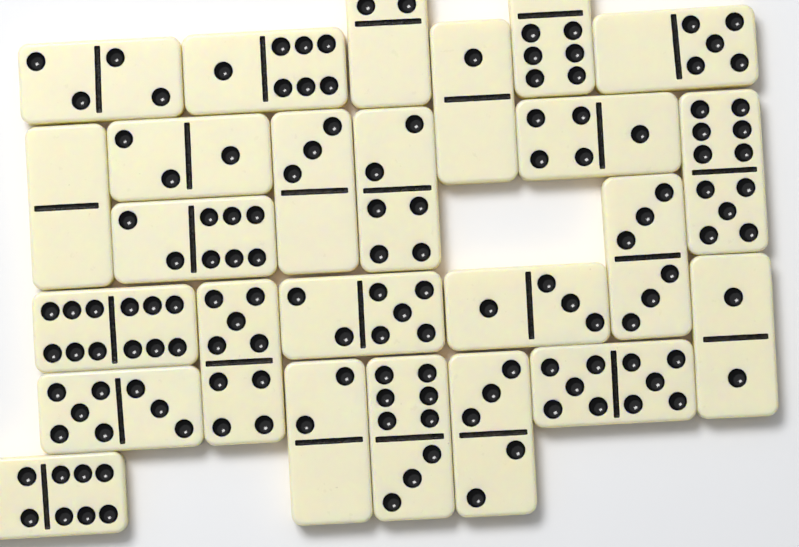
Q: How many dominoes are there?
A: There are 25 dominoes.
